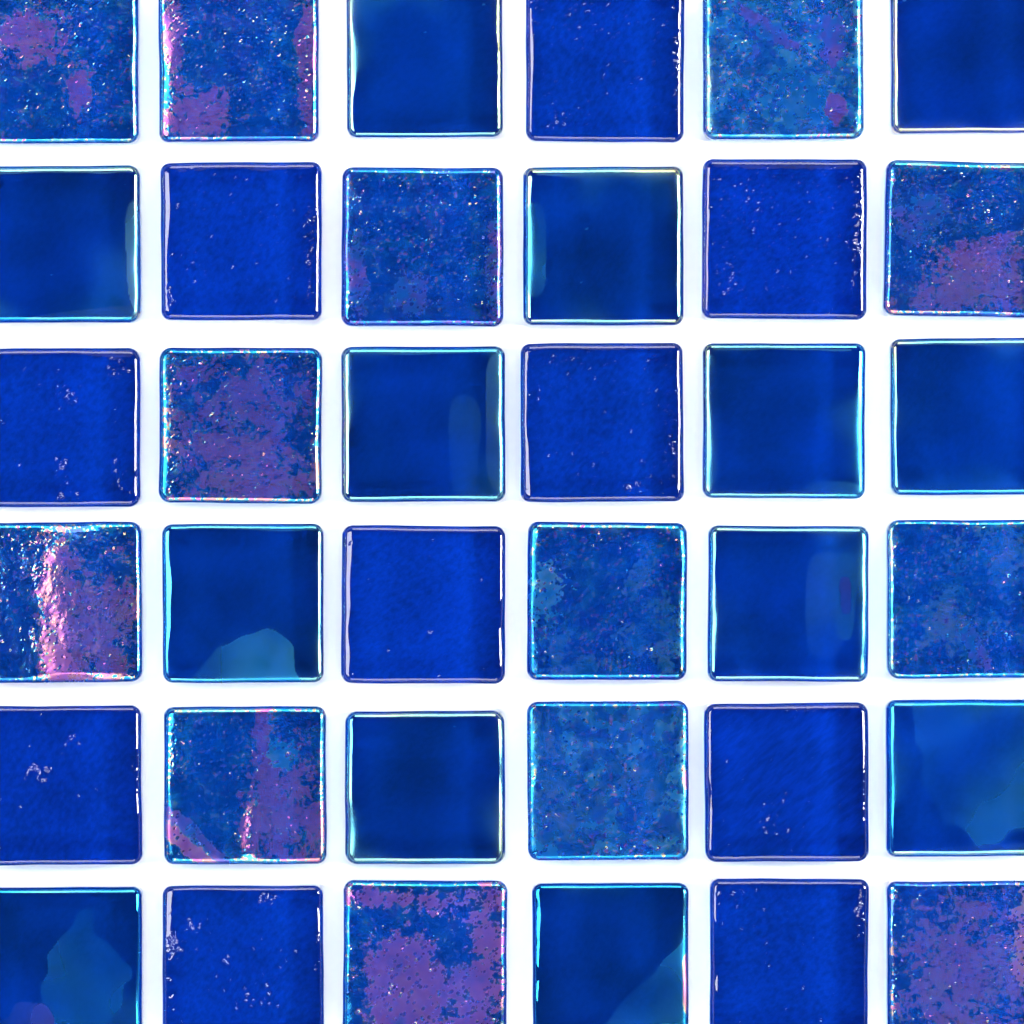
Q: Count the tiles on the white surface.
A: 36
